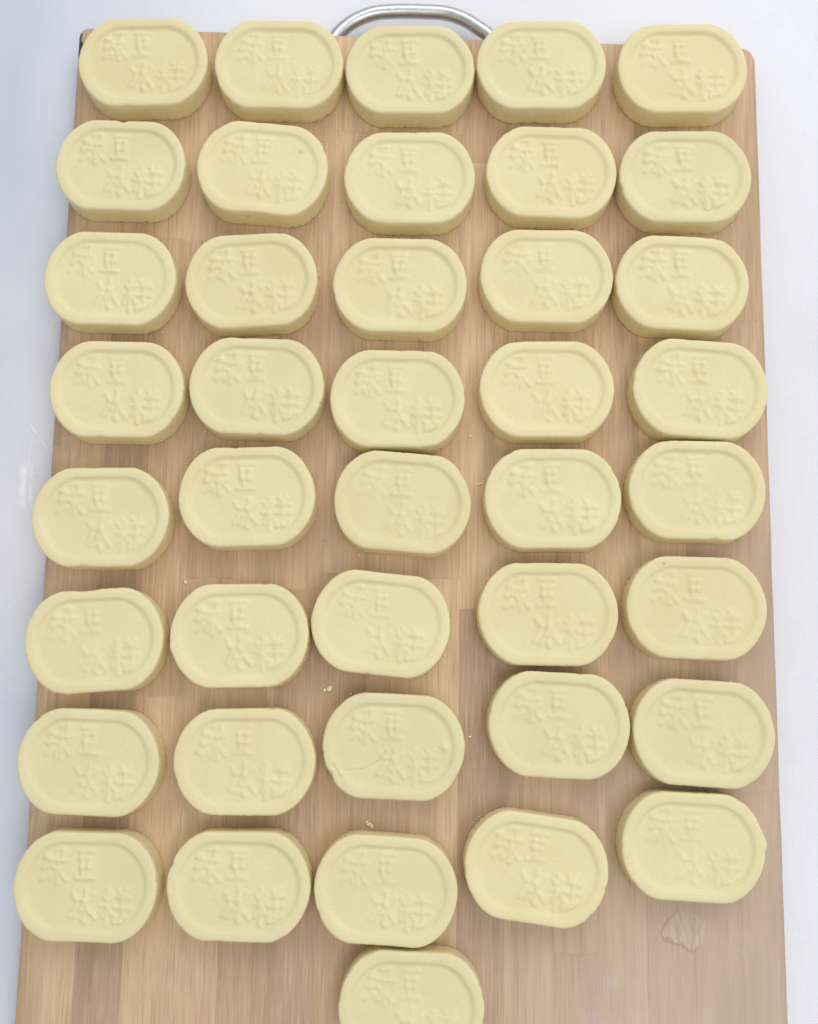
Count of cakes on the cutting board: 41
